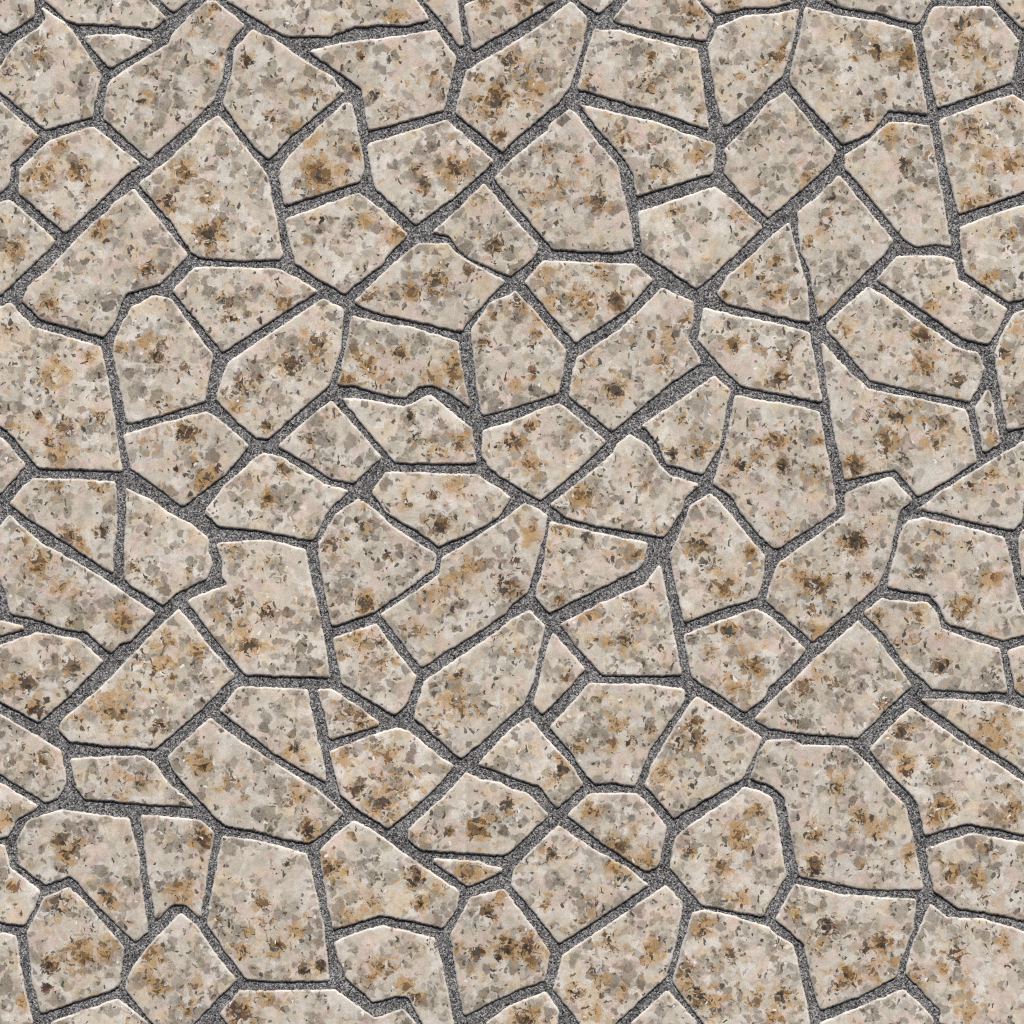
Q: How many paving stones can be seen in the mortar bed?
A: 125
